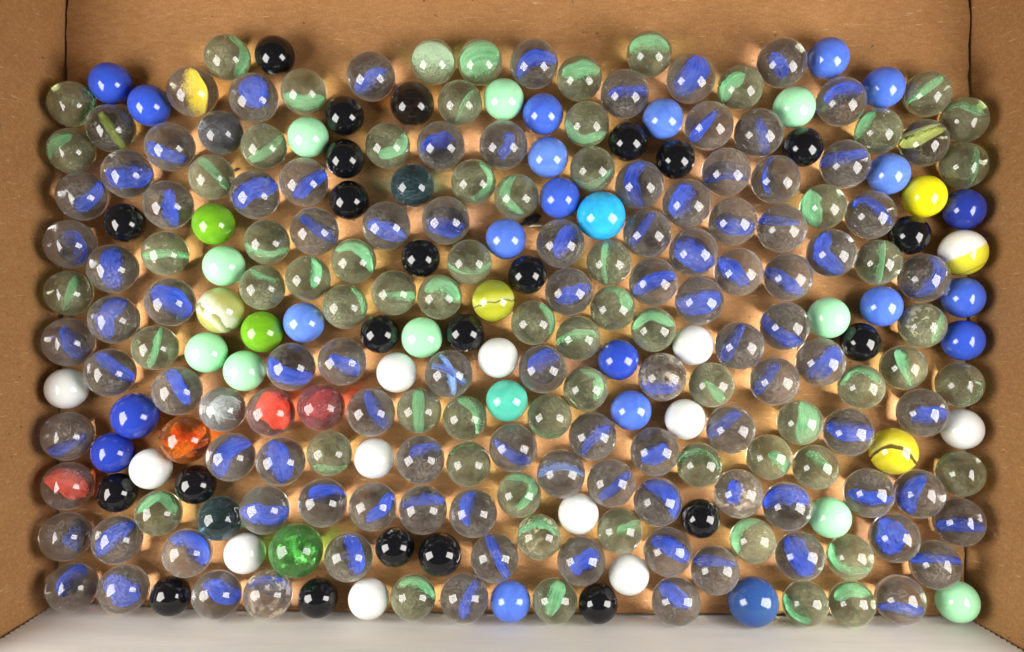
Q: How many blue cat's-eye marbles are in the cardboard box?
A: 96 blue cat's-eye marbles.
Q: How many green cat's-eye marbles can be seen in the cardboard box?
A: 65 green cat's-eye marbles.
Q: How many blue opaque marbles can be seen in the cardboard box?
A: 22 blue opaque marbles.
